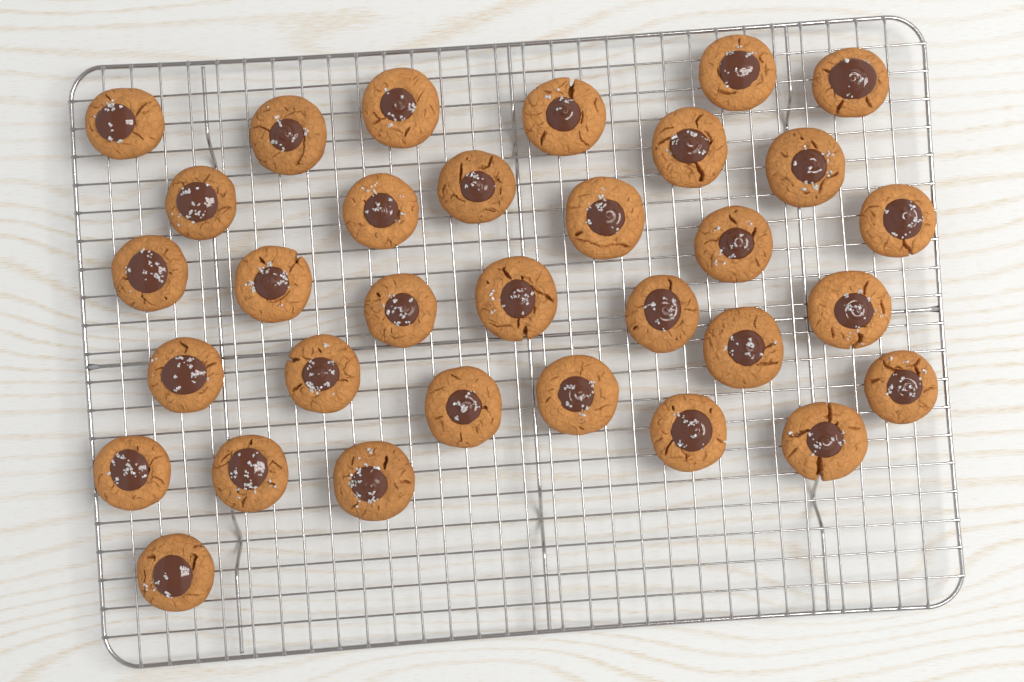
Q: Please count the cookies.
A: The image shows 32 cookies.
